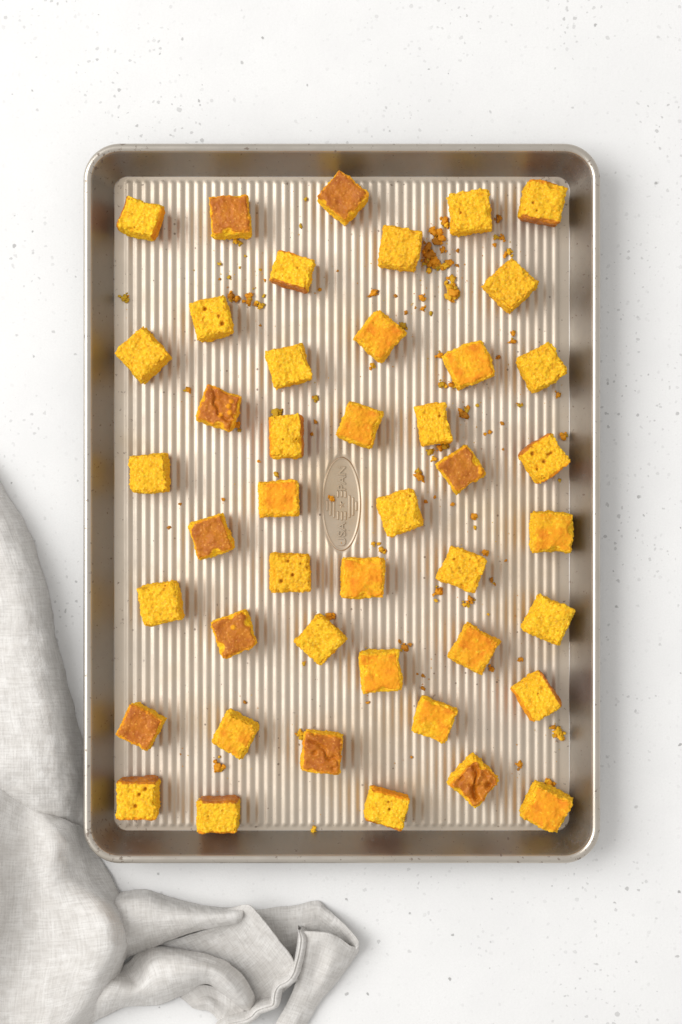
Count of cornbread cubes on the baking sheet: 44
